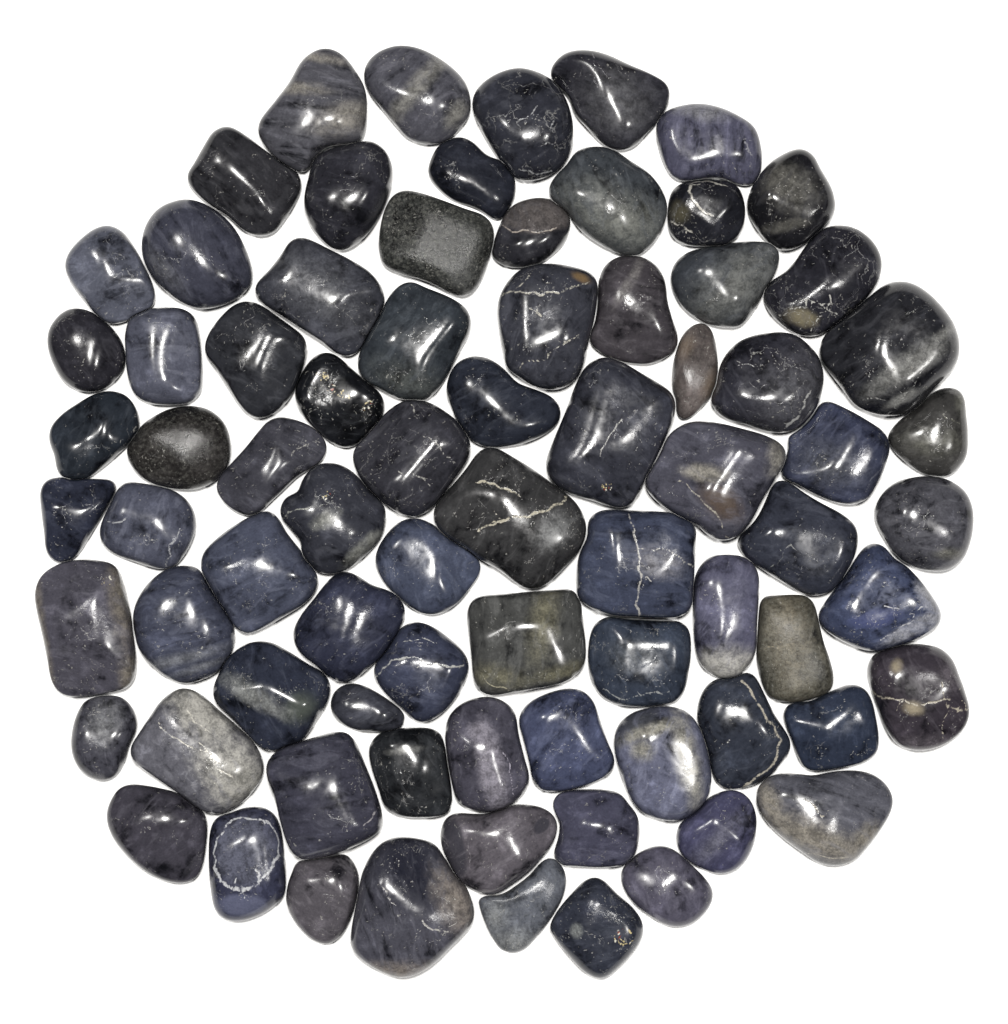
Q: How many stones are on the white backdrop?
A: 78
